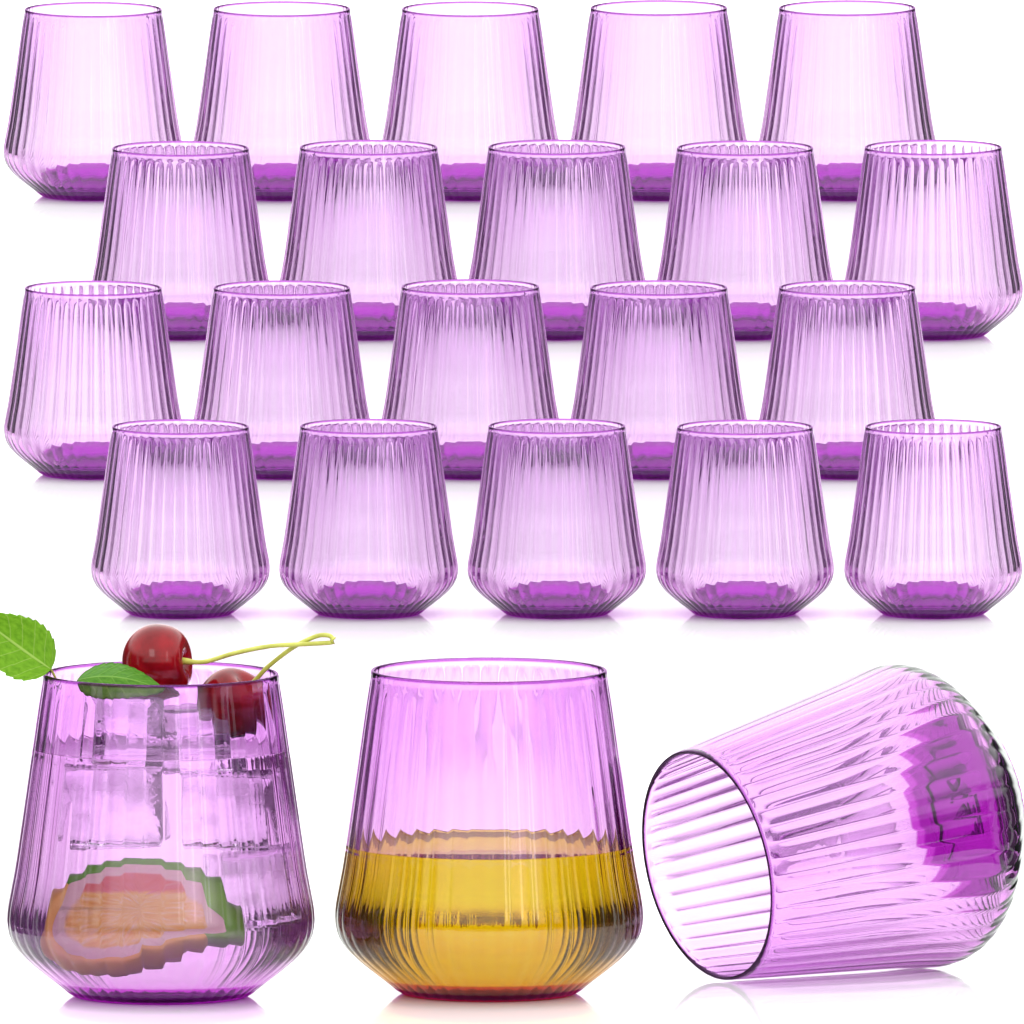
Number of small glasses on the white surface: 20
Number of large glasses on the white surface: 3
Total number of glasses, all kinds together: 23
